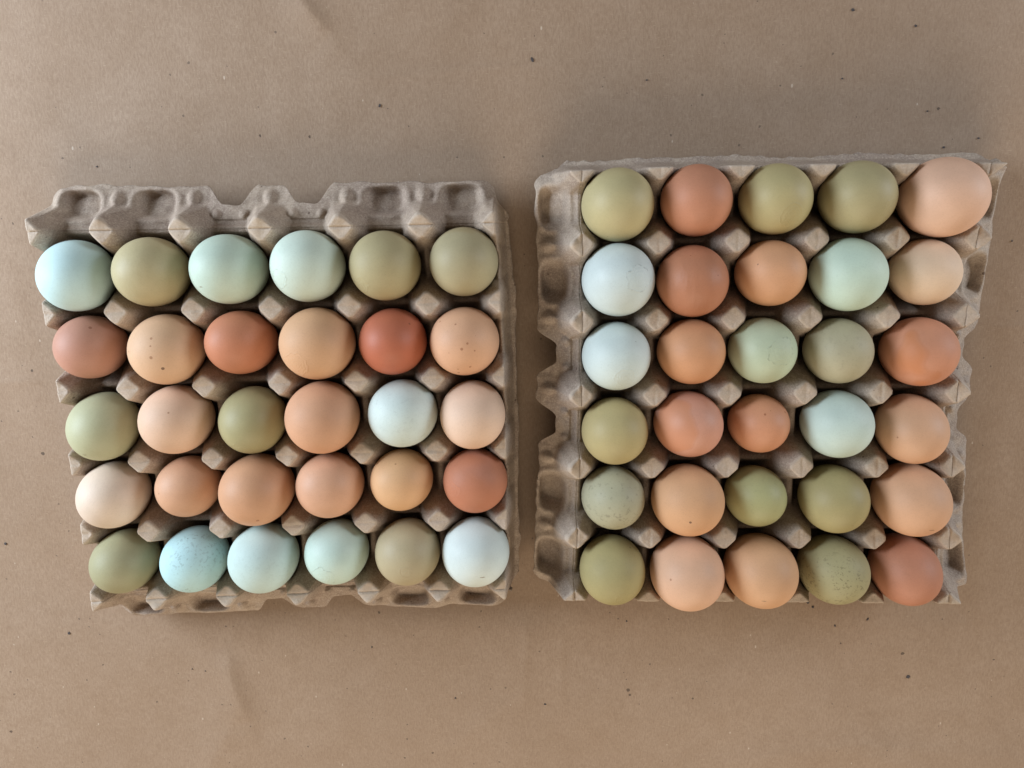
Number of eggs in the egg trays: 60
